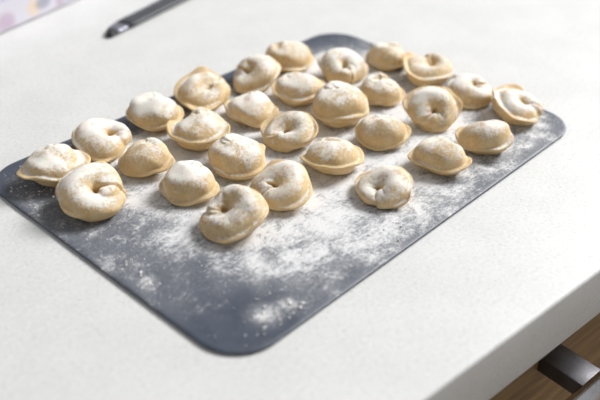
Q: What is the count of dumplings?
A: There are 29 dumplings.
